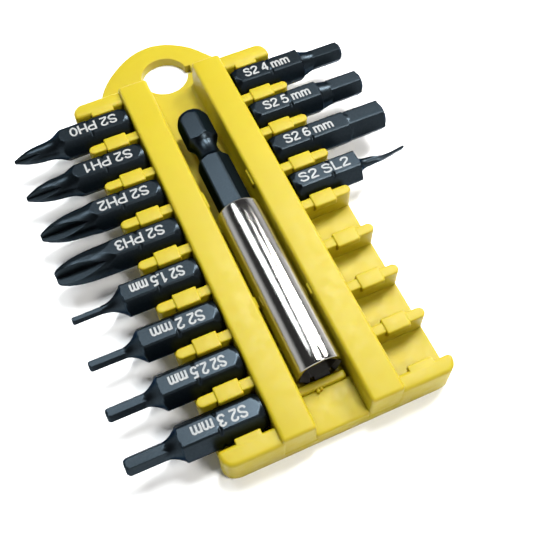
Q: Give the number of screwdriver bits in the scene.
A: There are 12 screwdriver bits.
